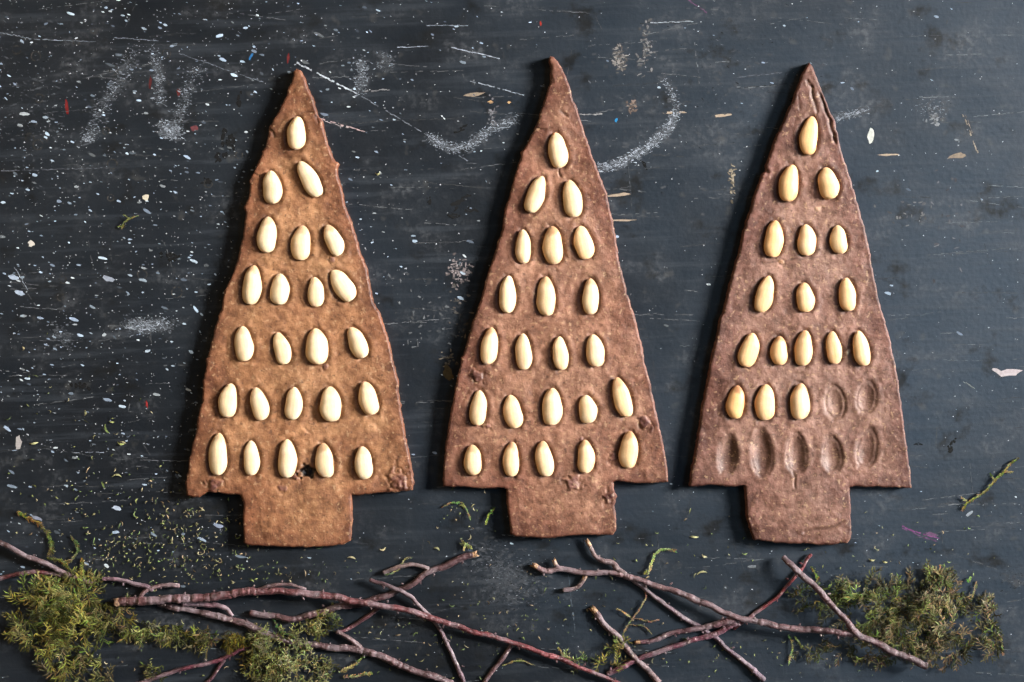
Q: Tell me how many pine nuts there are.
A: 64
